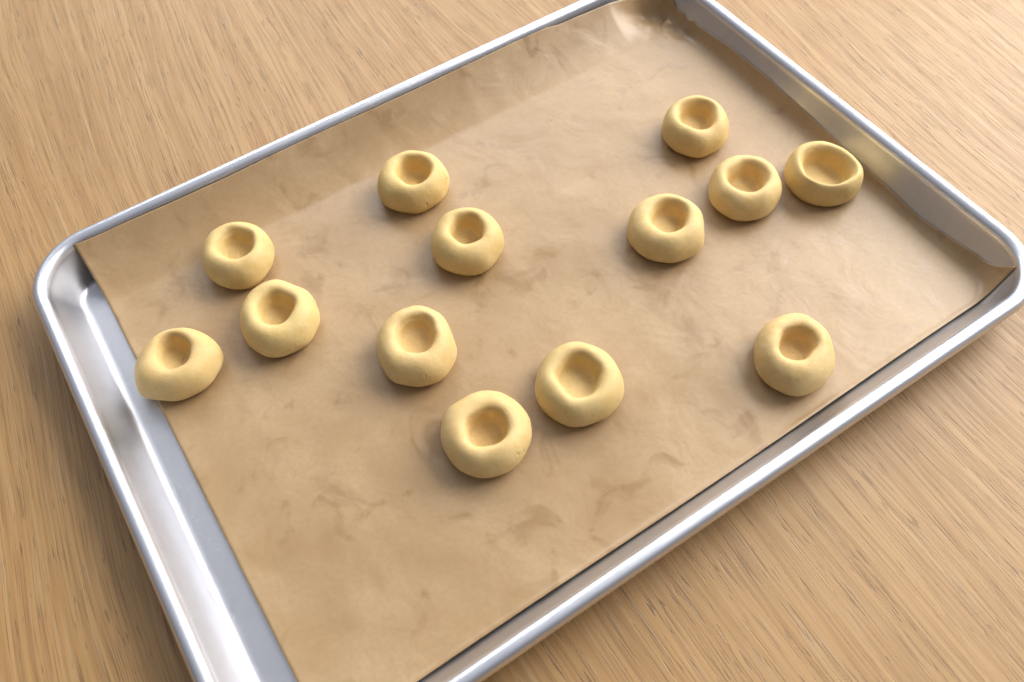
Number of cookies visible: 13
